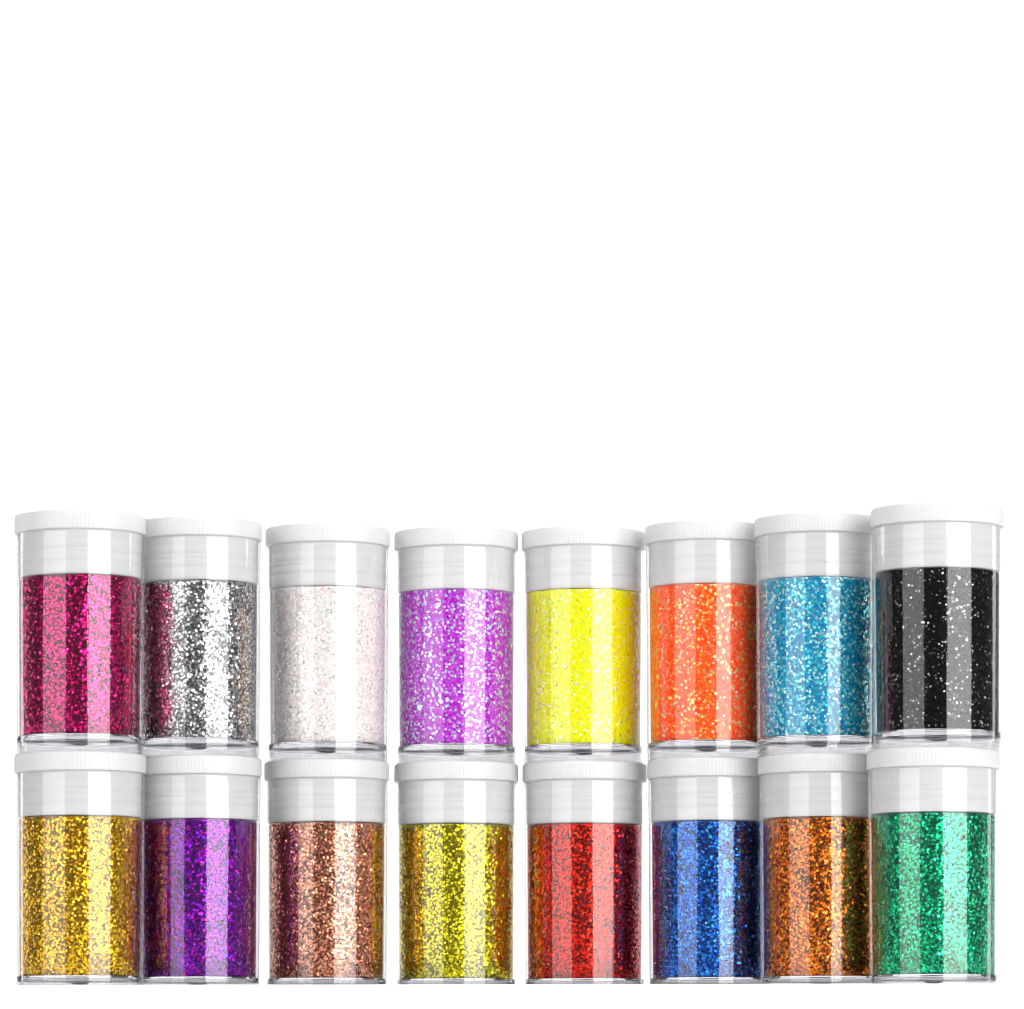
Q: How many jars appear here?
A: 16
